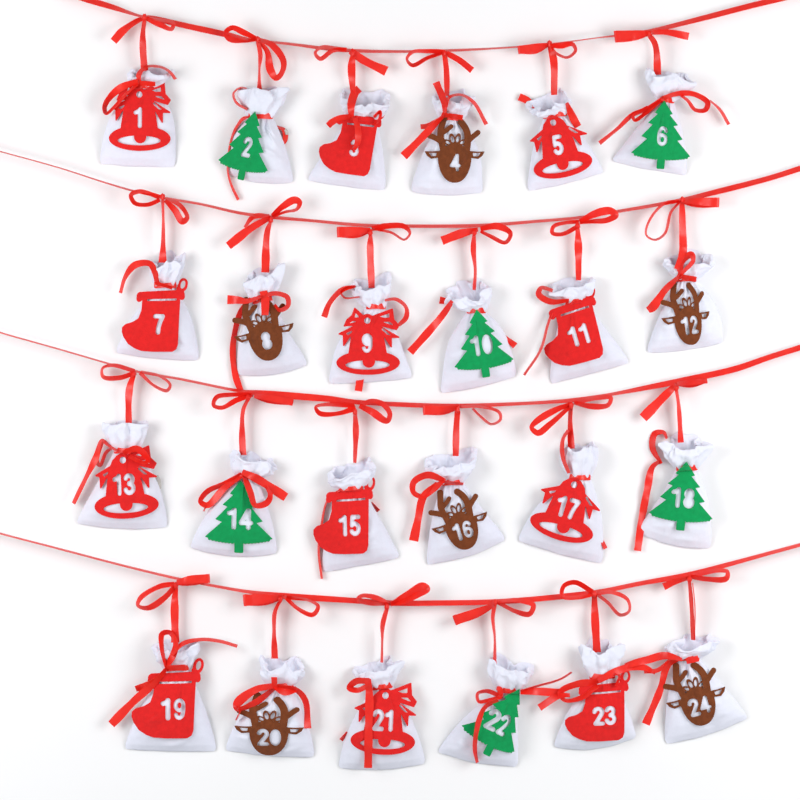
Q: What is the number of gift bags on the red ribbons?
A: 24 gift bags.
